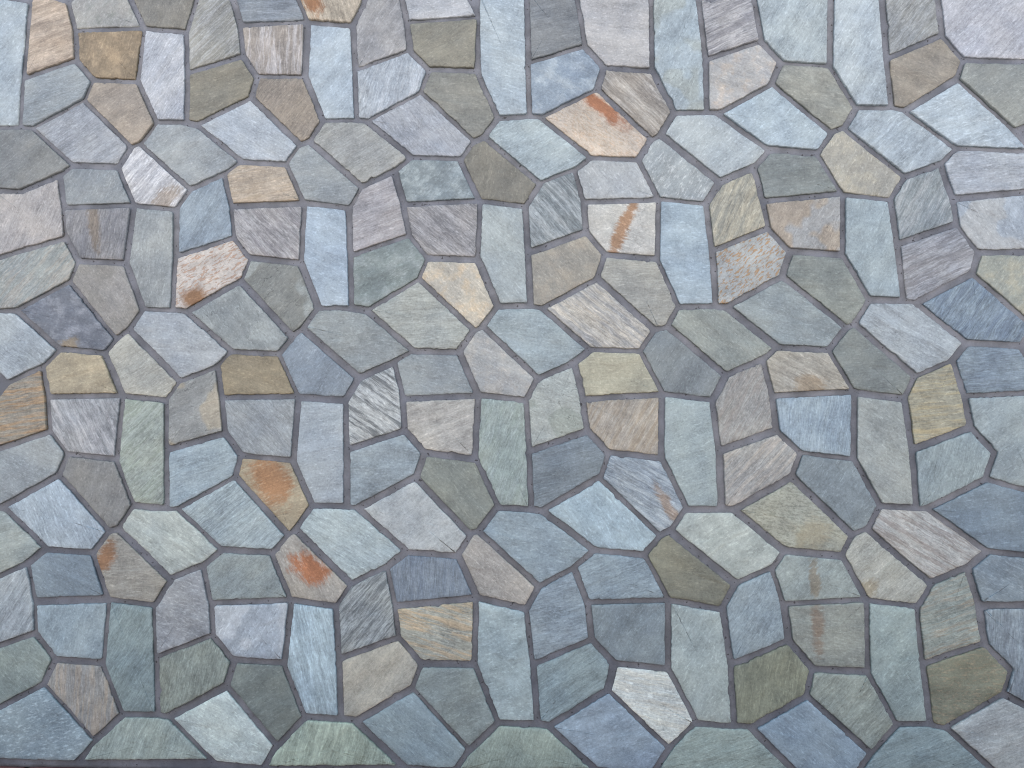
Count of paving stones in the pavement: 200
